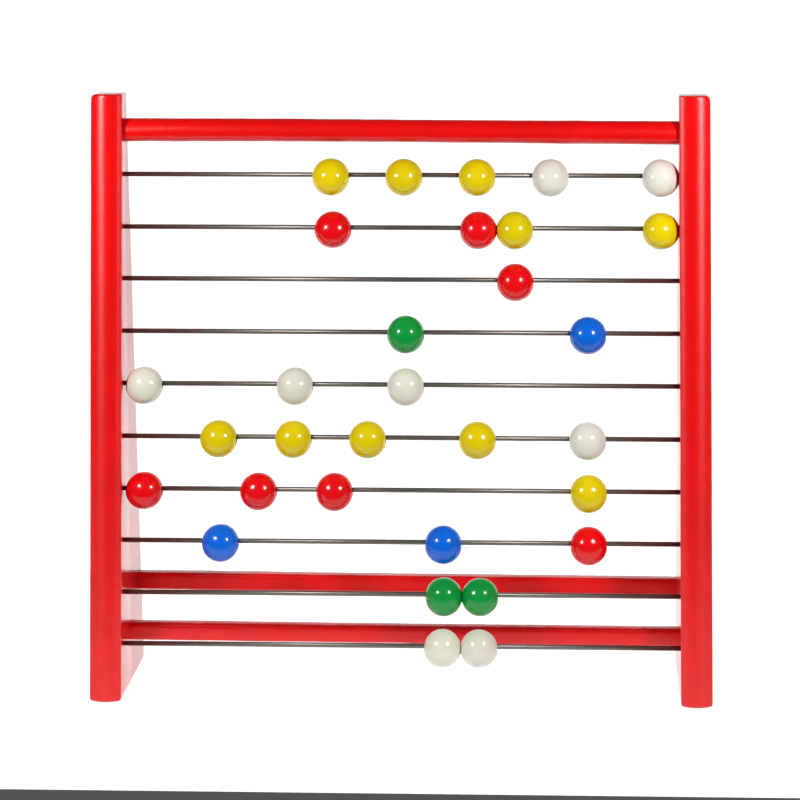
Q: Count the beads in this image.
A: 31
